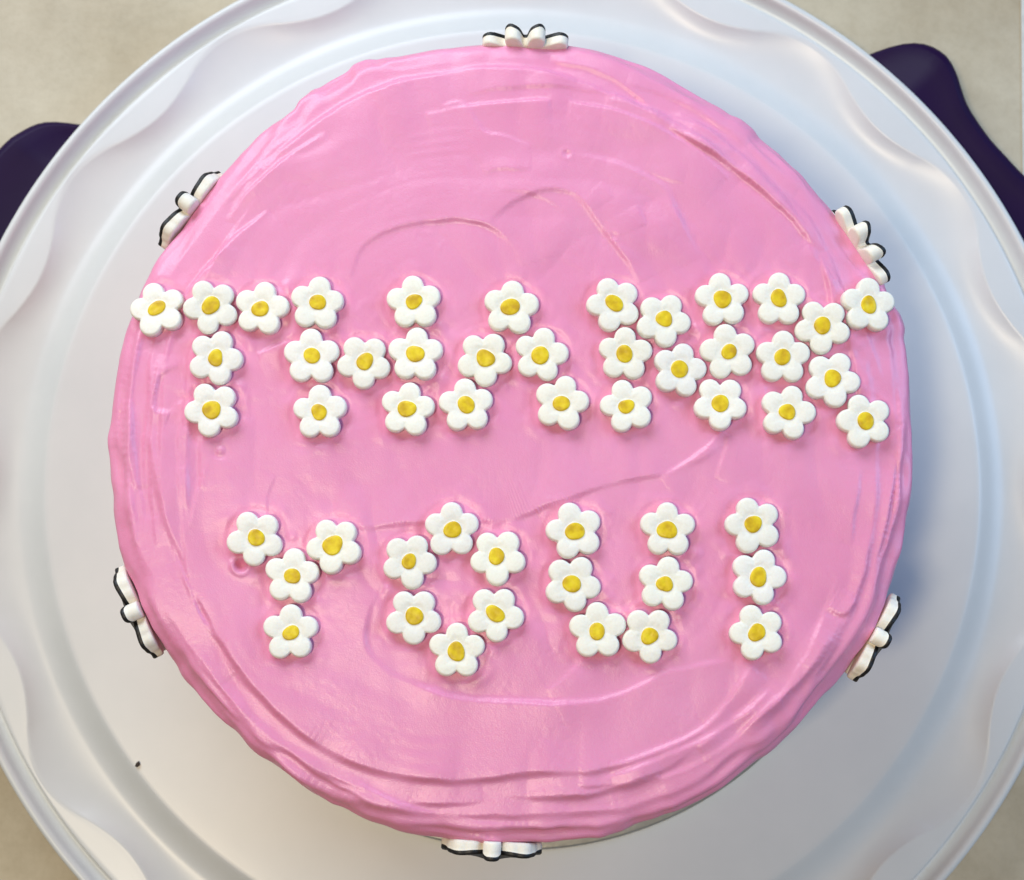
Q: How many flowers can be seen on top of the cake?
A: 51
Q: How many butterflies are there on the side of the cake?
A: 6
